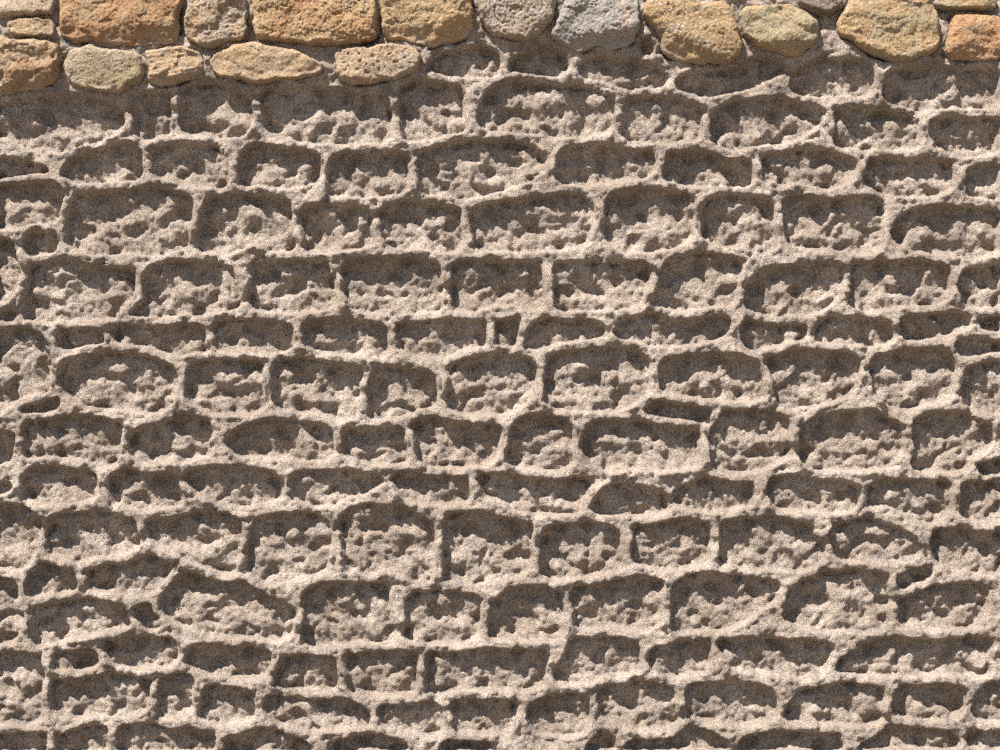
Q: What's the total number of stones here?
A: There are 19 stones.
